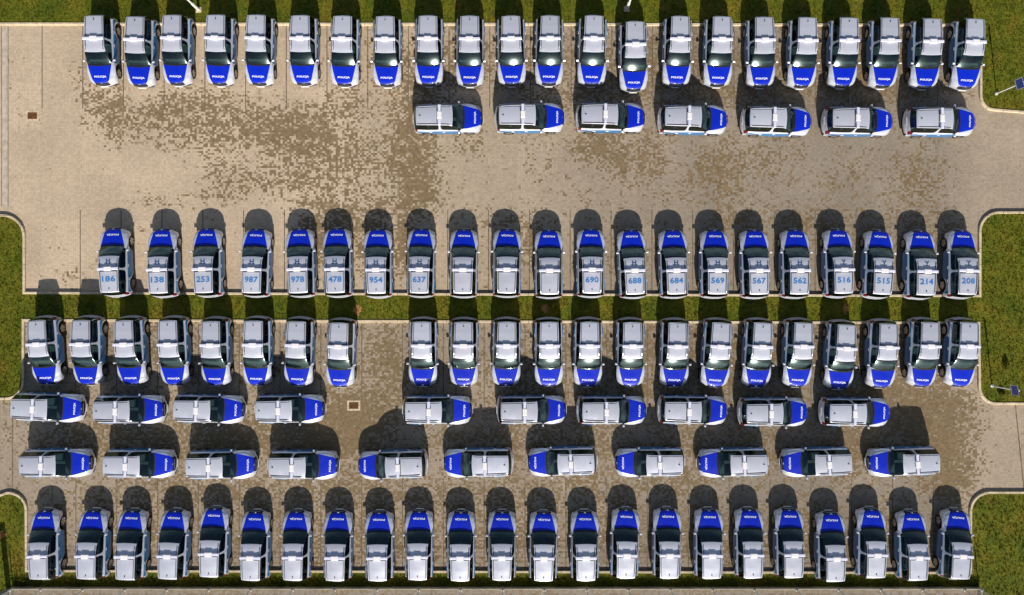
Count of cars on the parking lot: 116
